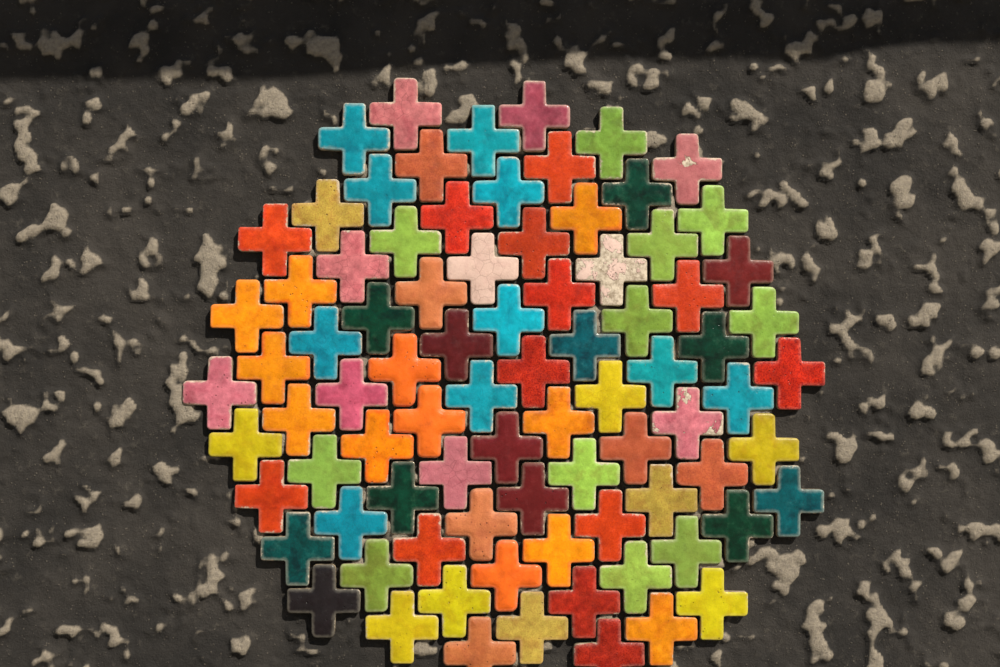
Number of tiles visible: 84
